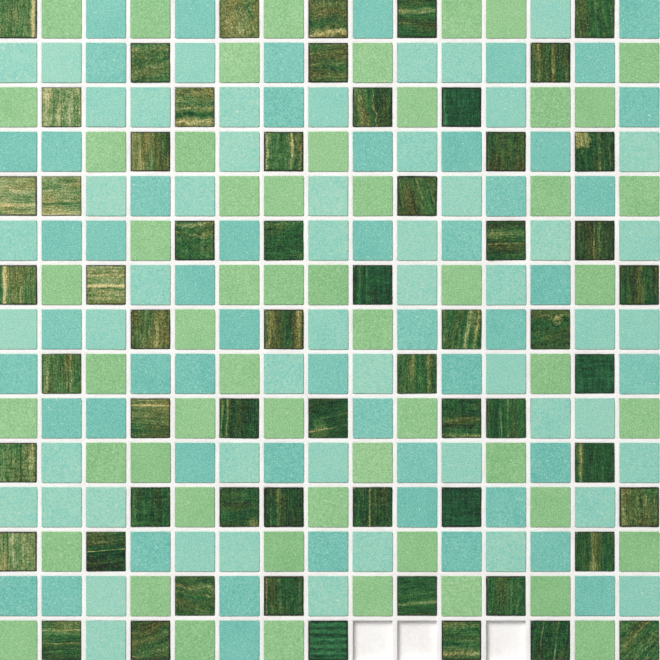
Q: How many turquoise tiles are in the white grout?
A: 106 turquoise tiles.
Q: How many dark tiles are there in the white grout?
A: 60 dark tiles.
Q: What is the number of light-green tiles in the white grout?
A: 56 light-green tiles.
